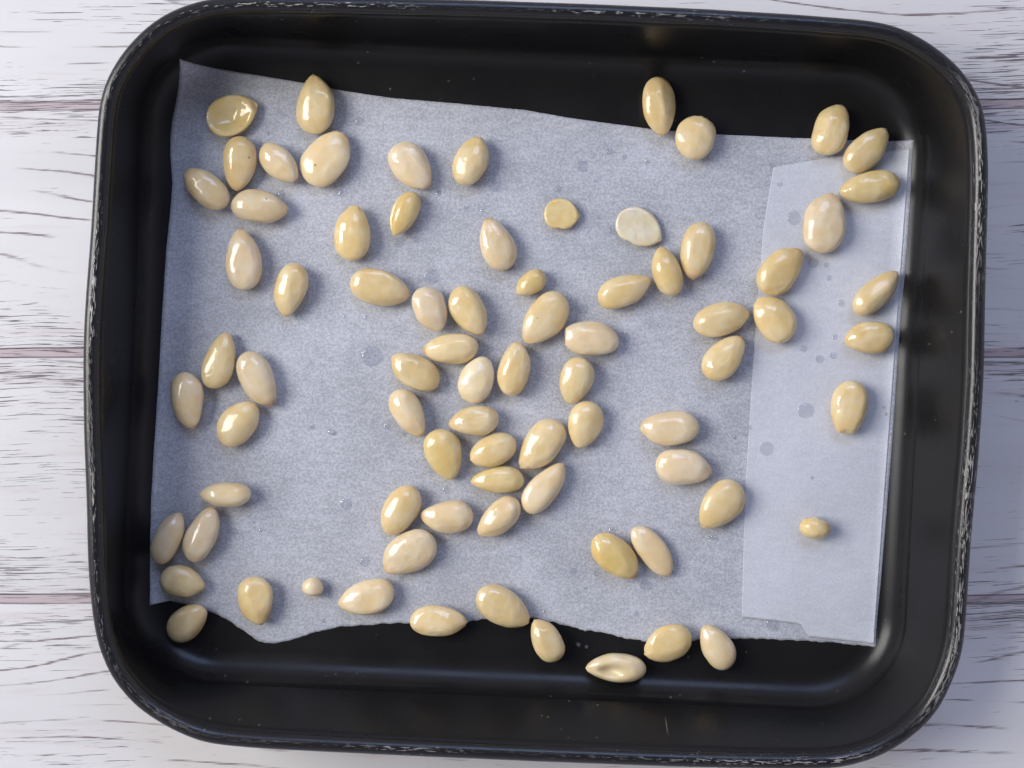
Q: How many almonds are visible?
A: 79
